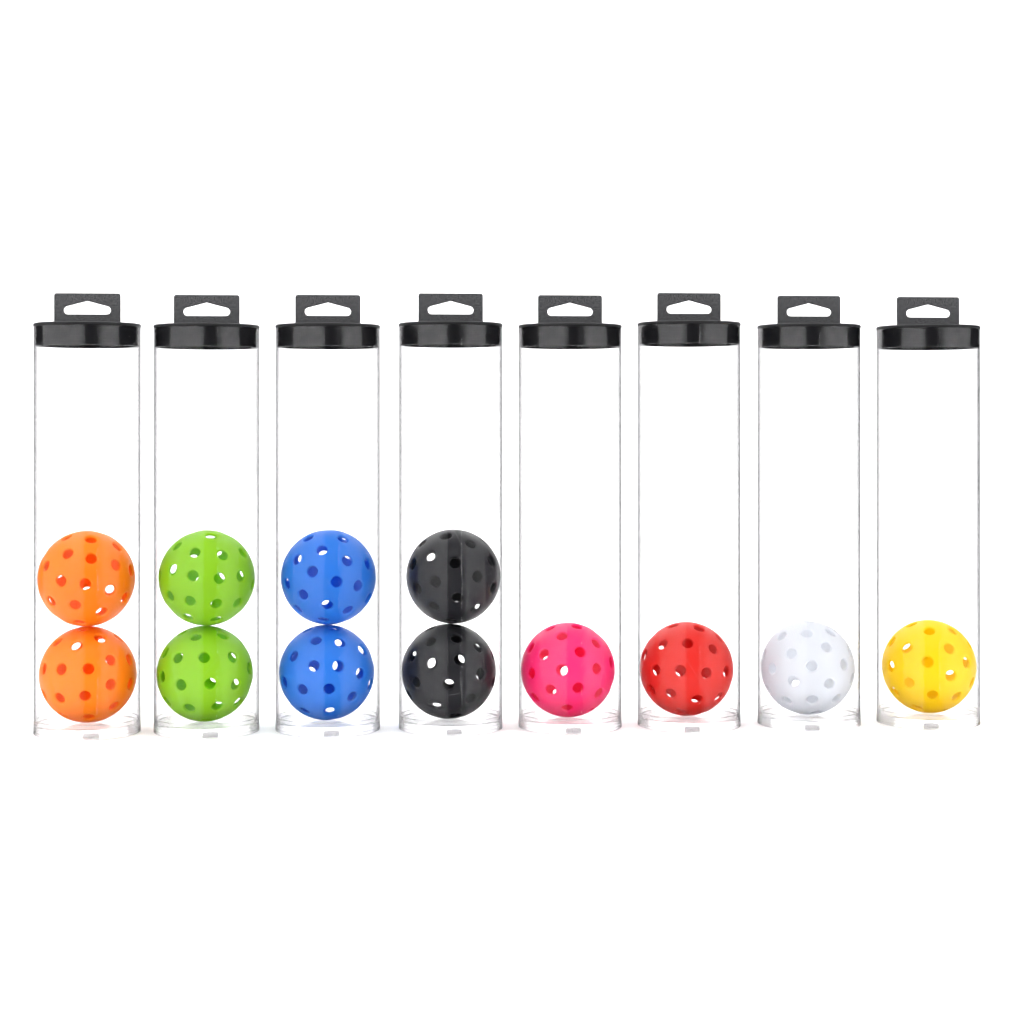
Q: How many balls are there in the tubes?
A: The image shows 12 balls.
